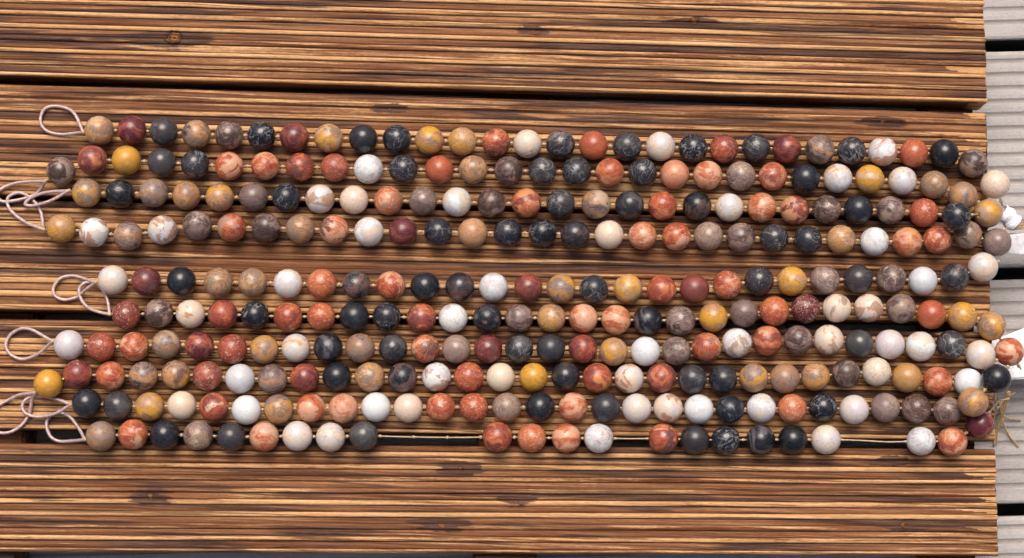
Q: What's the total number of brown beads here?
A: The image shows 81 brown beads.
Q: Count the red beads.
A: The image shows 80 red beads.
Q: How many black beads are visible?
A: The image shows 68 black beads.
